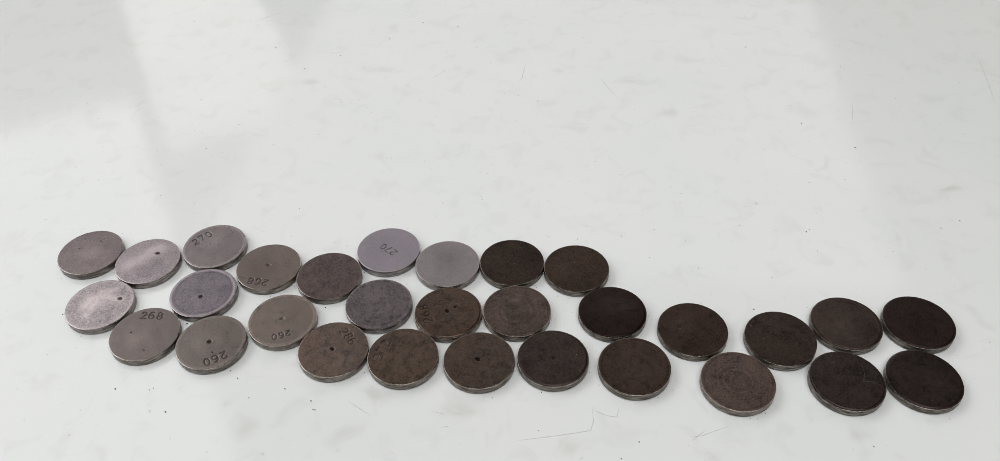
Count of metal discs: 30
